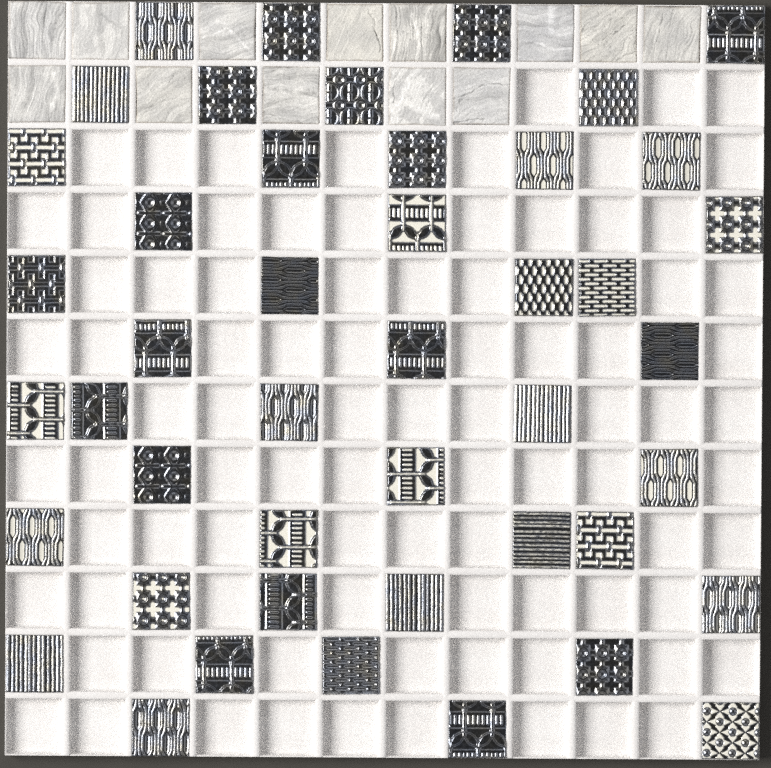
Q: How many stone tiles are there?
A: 13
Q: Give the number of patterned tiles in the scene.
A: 45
